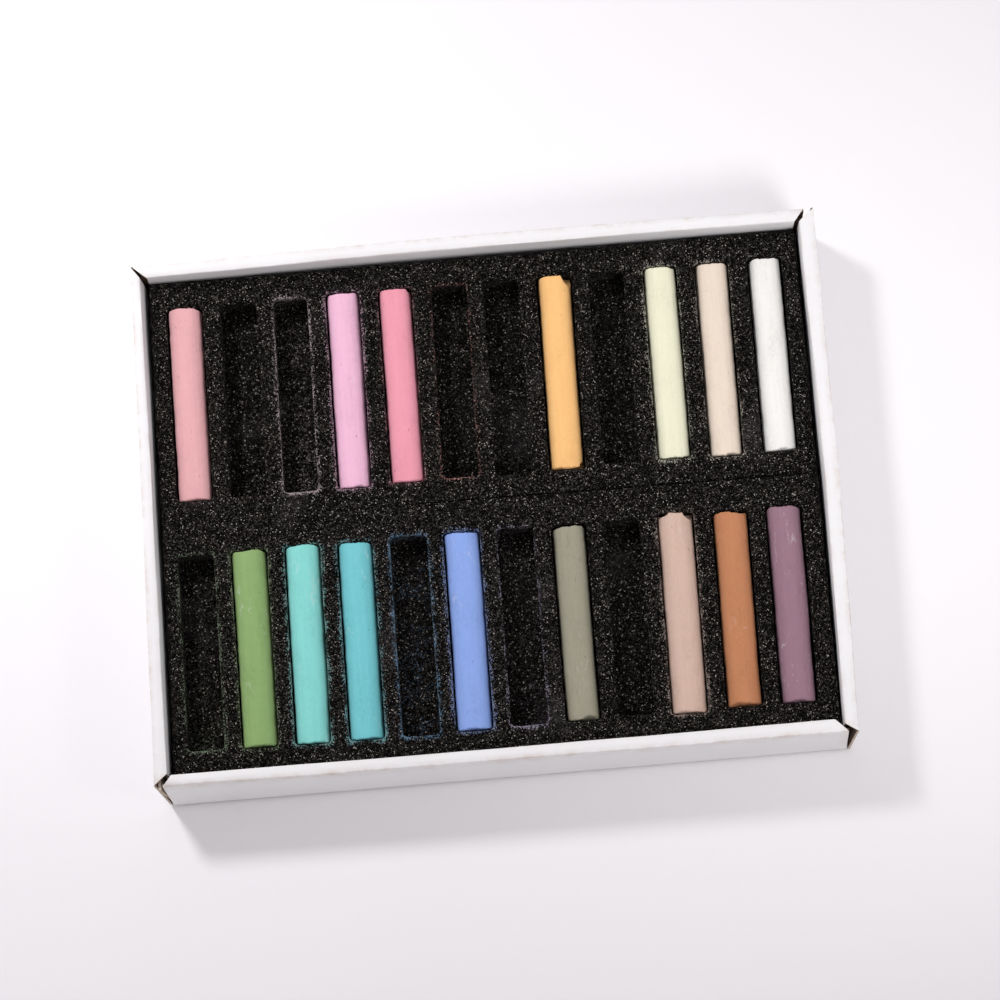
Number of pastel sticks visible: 15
